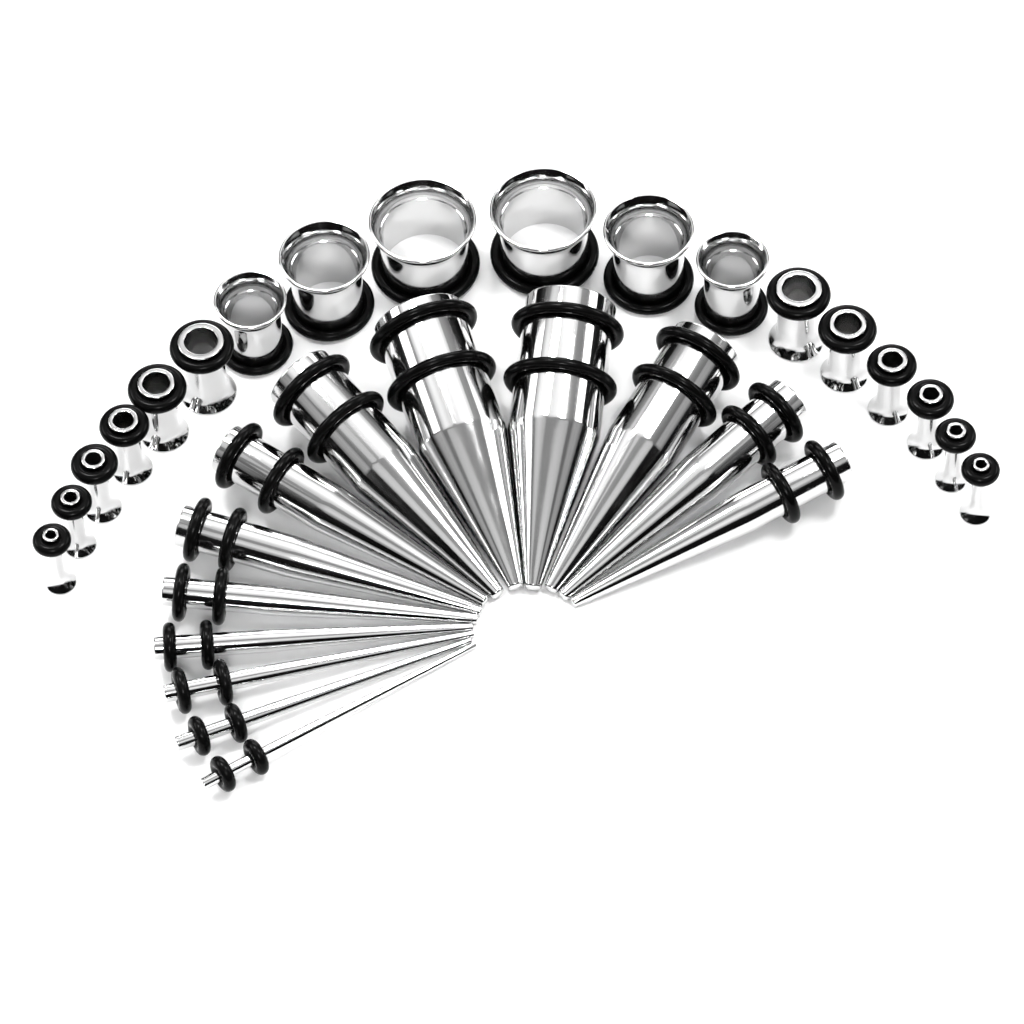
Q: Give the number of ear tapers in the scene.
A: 13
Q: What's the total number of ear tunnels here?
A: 18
